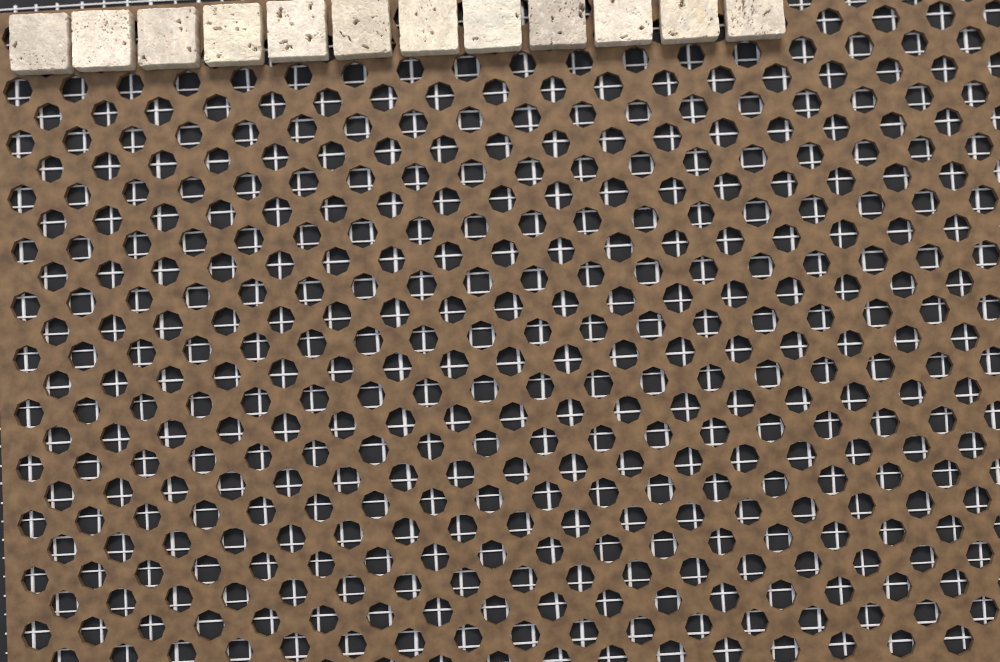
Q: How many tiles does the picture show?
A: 12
